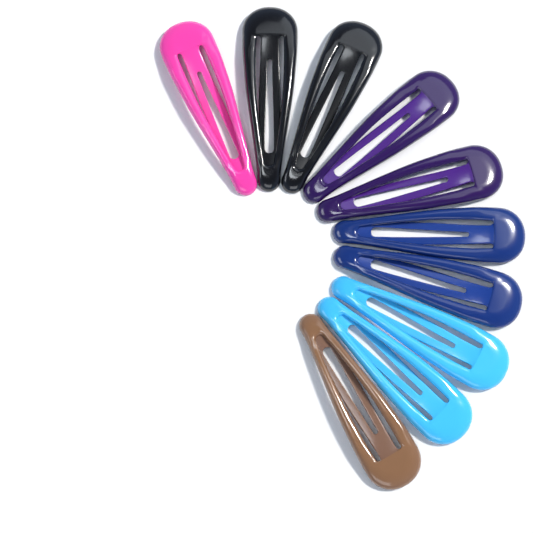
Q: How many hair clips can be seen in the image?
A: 10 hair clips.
